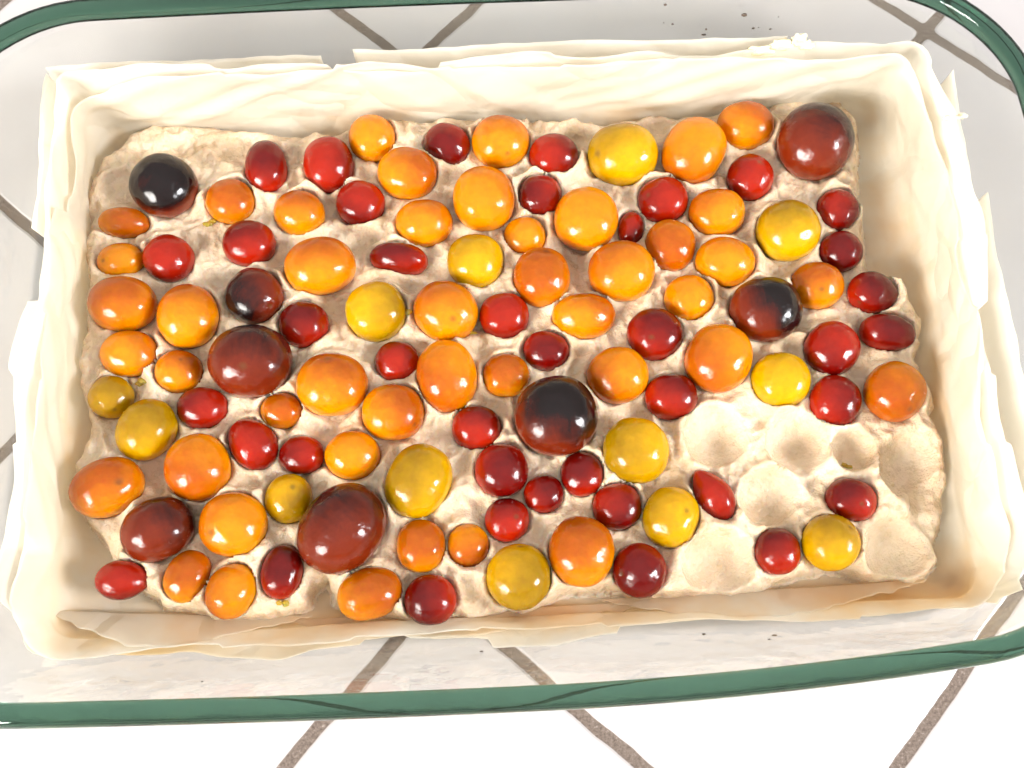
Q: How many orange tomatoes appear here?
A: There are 45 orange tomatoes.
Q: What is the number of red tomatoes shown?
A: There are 40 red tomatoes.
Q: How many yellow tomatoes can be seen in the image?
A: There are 13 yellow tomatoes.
